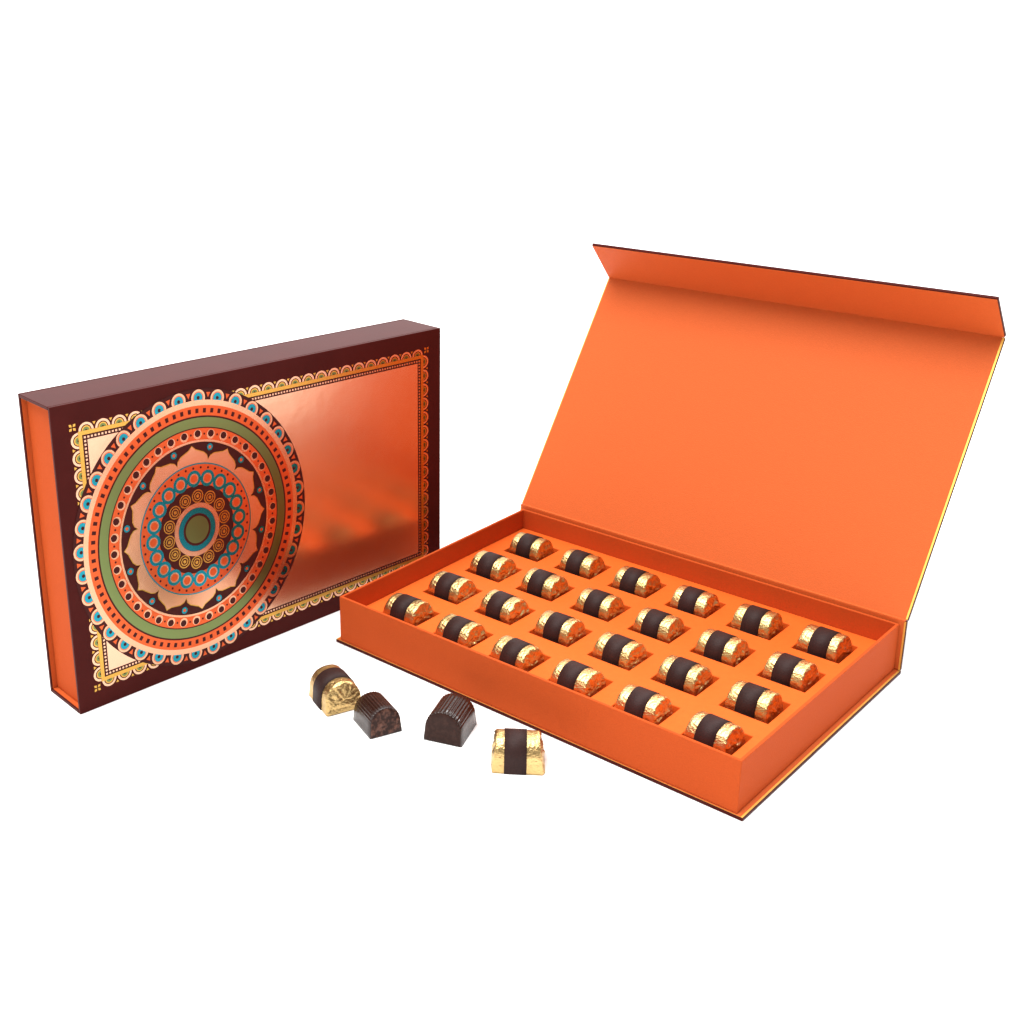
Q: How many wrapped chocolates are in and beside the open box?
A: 26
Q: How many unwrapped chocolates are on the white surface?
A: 2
